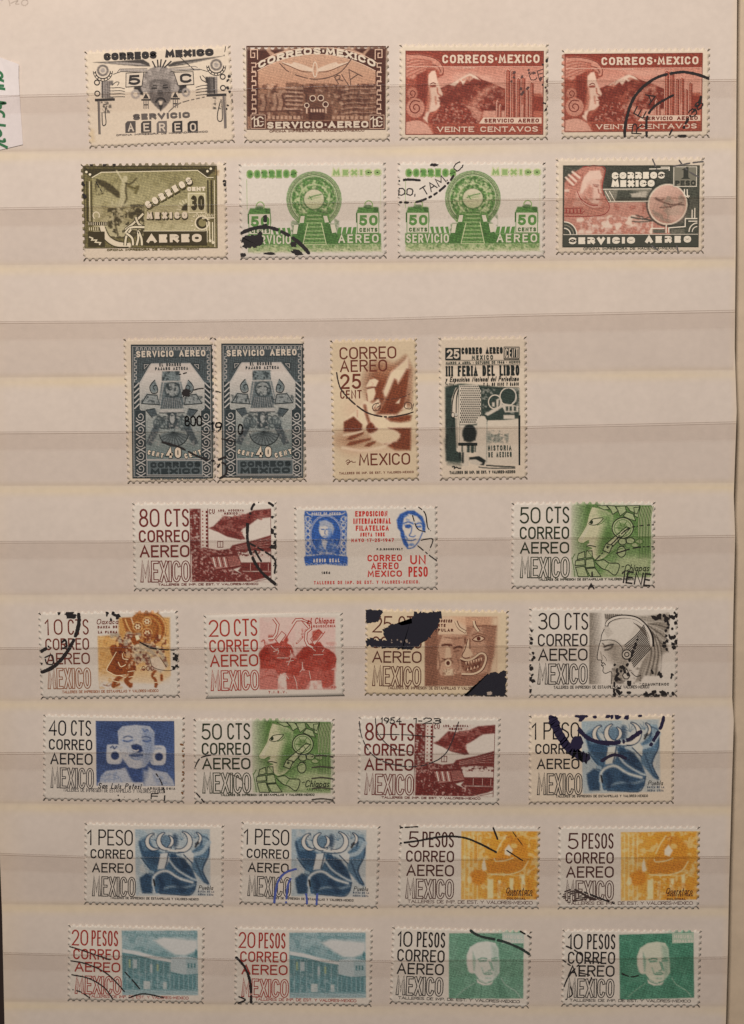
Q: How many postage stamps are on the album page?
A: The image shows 31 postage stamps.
